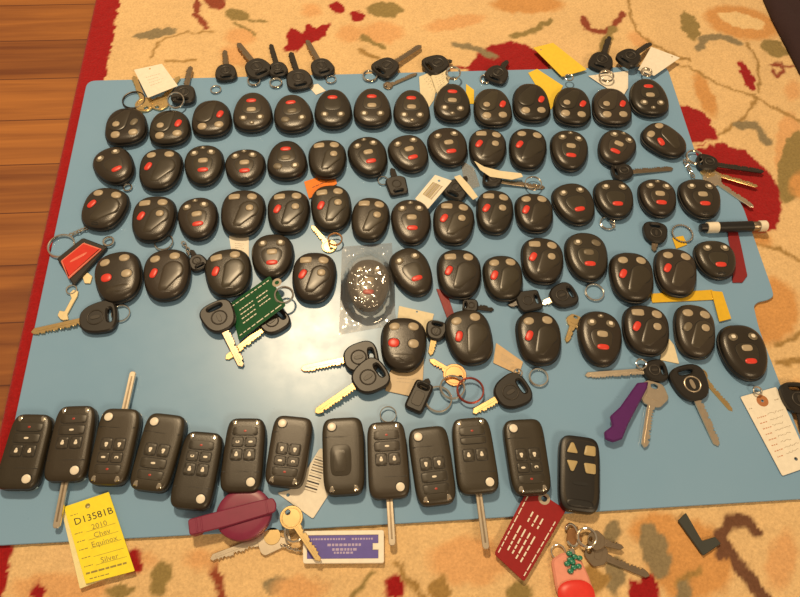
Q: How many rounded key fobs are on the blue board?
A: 64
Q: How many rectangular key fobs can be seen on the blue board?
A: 13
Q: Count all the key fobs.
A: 77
